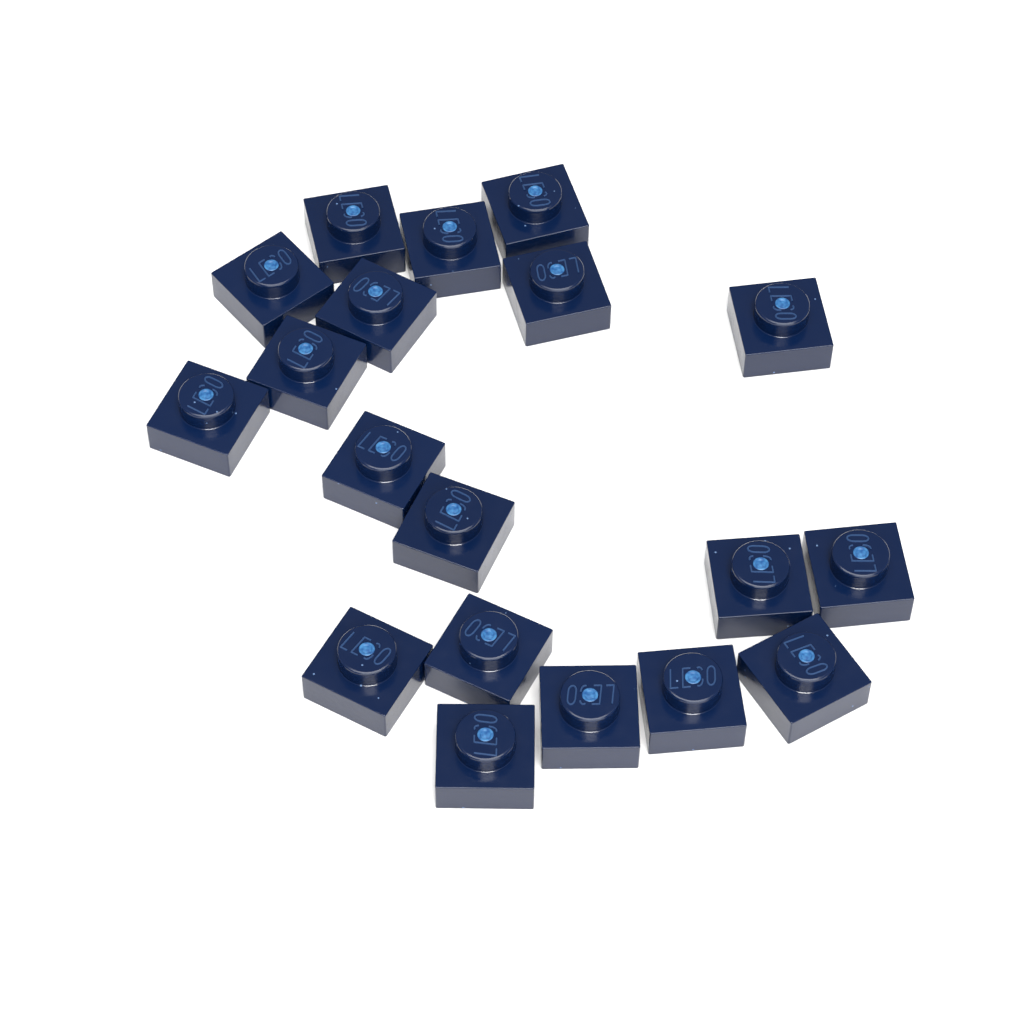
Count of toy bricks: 19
